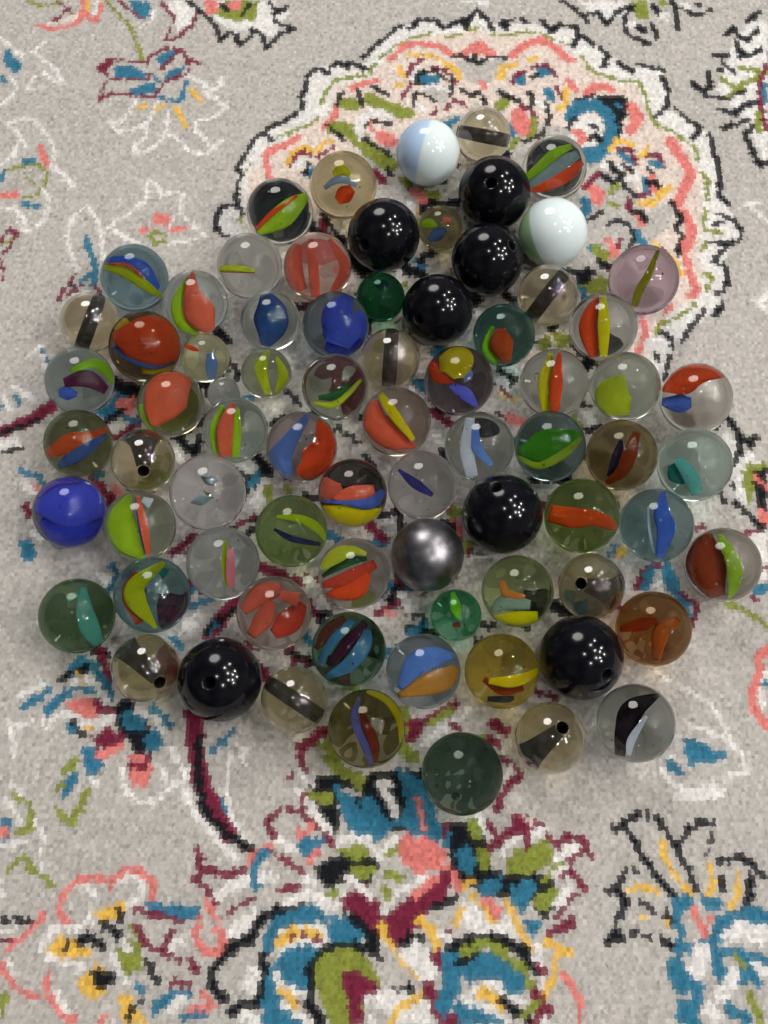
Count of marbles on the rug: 75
